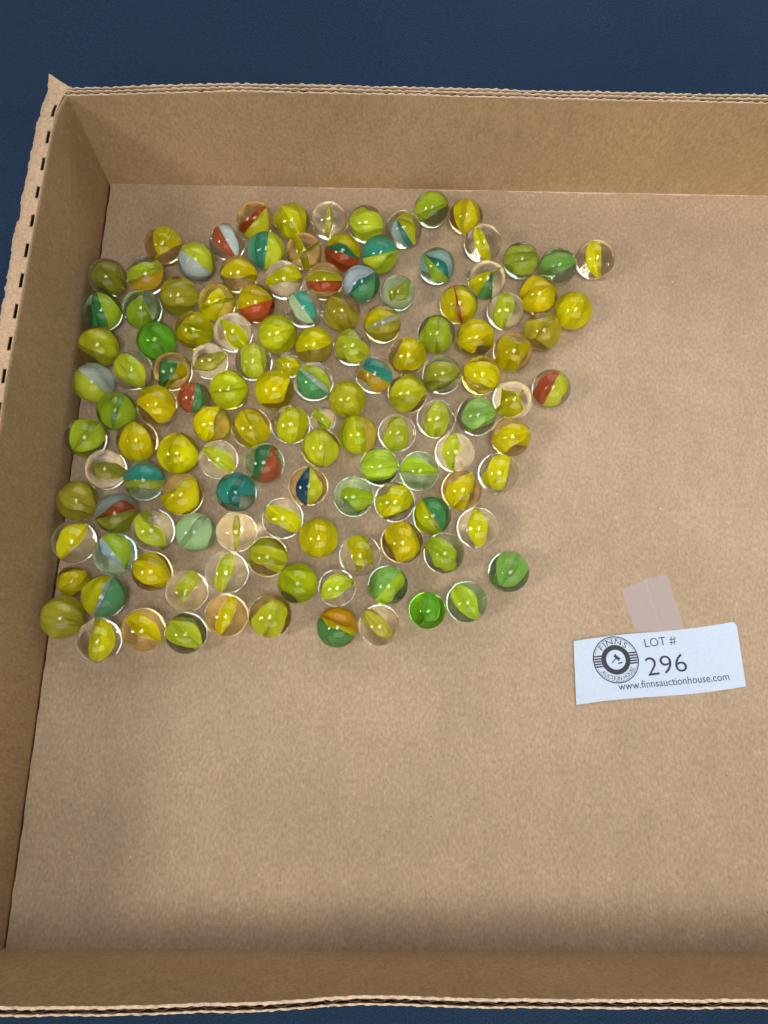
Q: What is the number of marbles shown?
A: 131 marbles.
